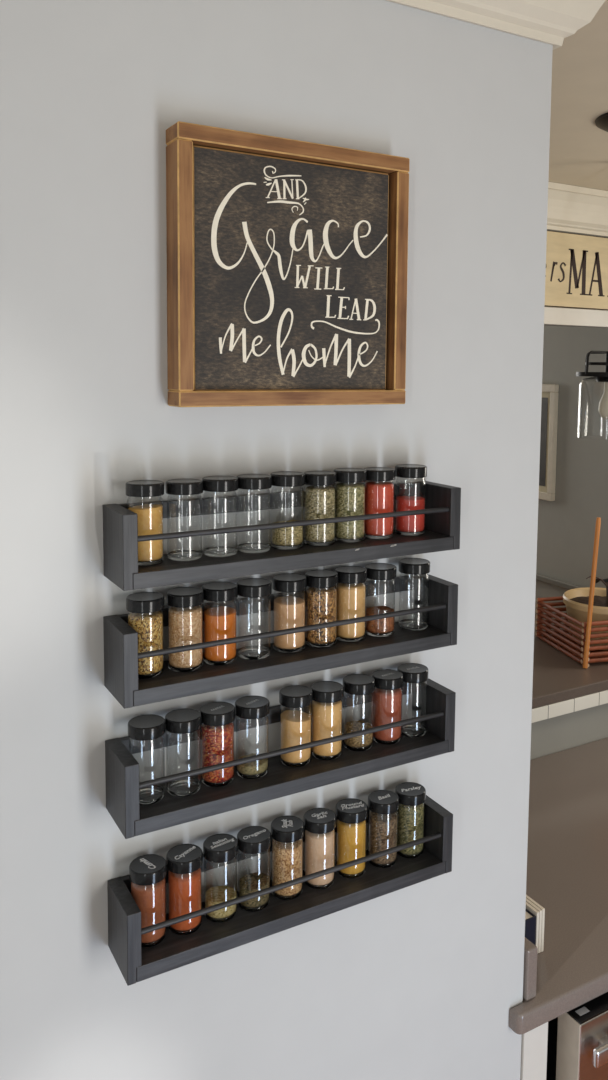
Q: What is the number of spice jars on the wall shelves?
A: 36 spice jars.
